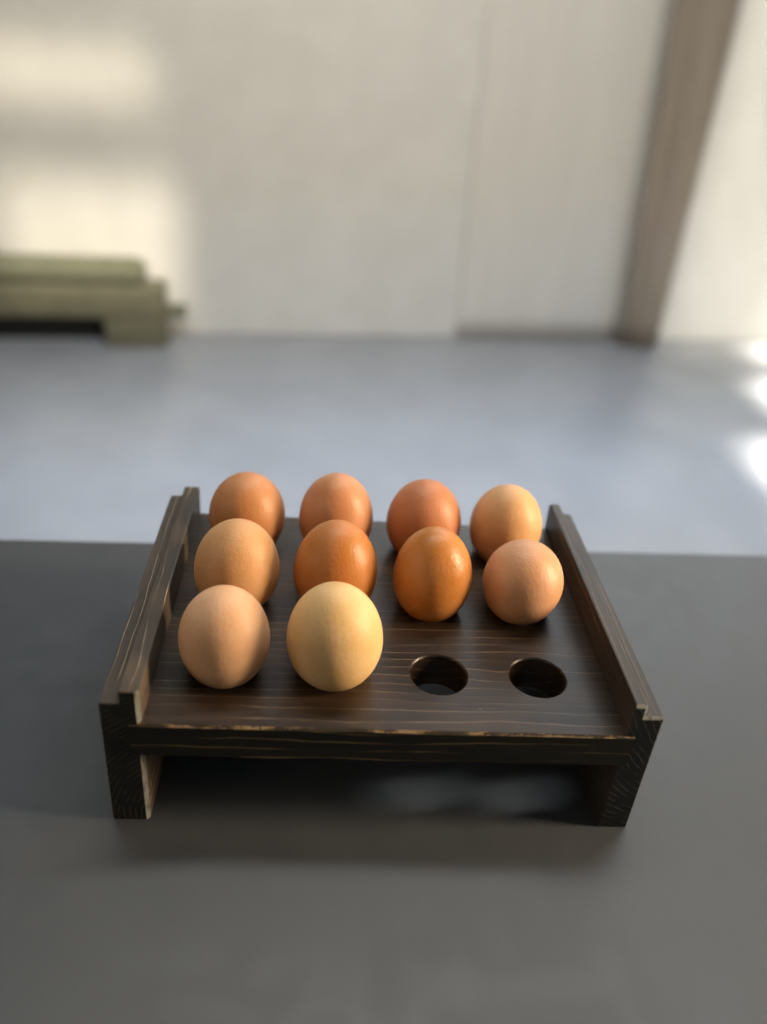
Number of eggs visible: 10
